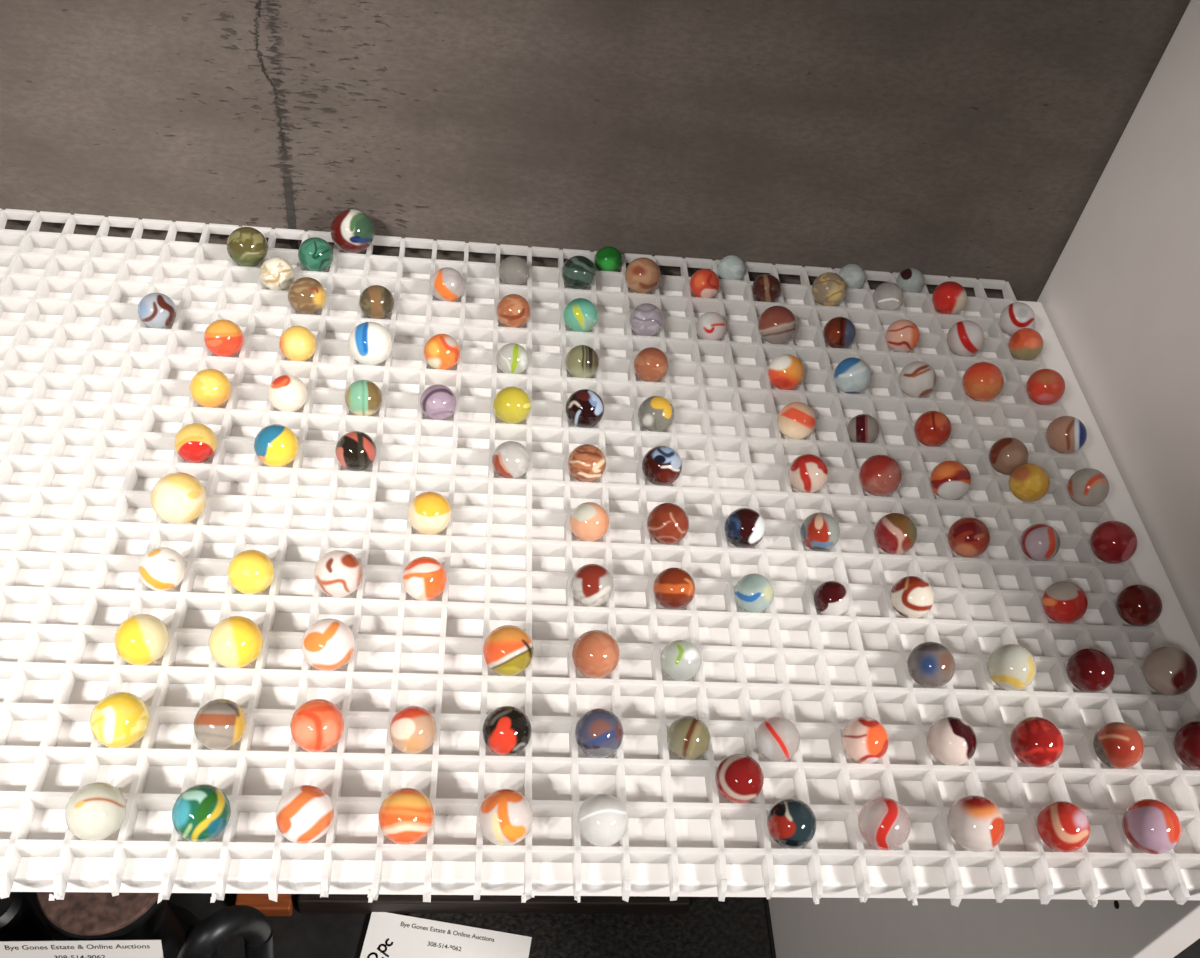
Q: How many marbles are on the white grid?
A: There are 121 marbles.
